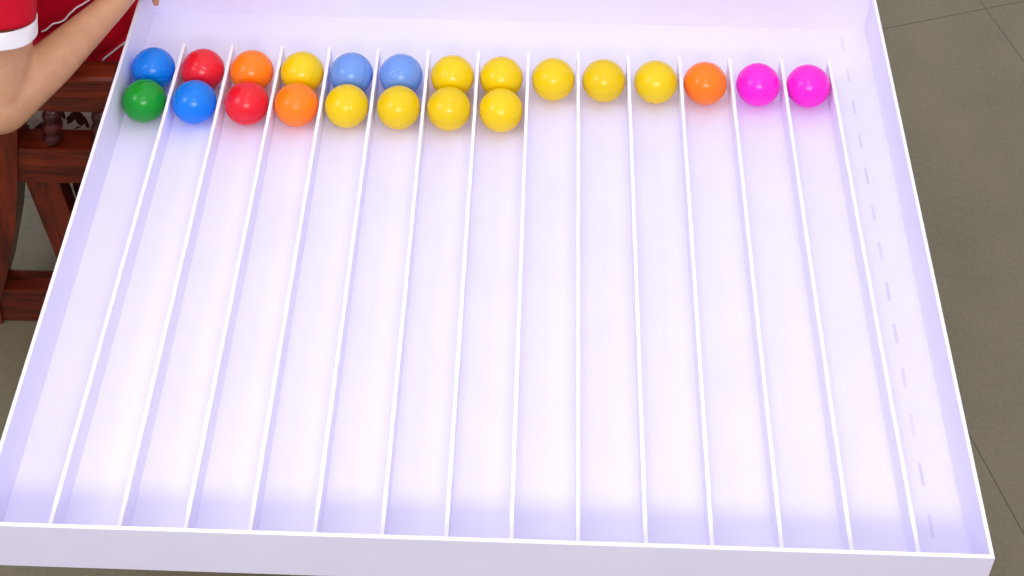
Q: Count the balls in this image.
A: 22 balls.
